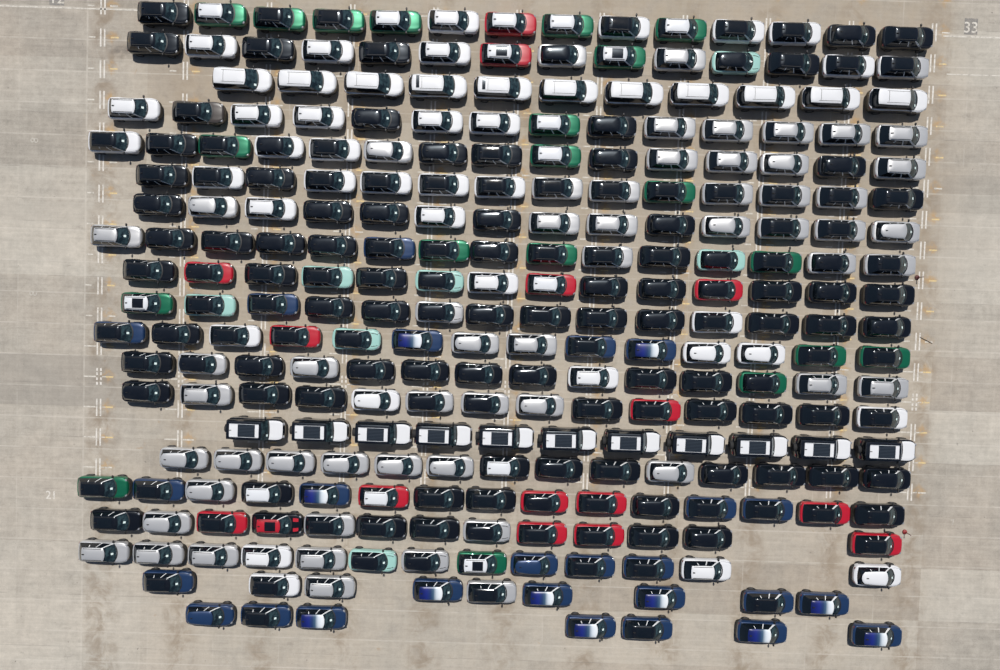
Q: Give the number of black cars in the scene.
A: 79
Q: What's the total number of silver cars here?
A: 58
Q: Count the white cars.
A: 57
